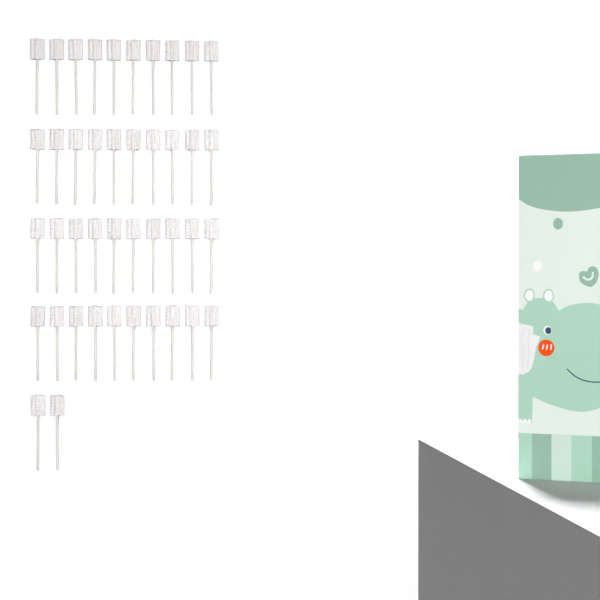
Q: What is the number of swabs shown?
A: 42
